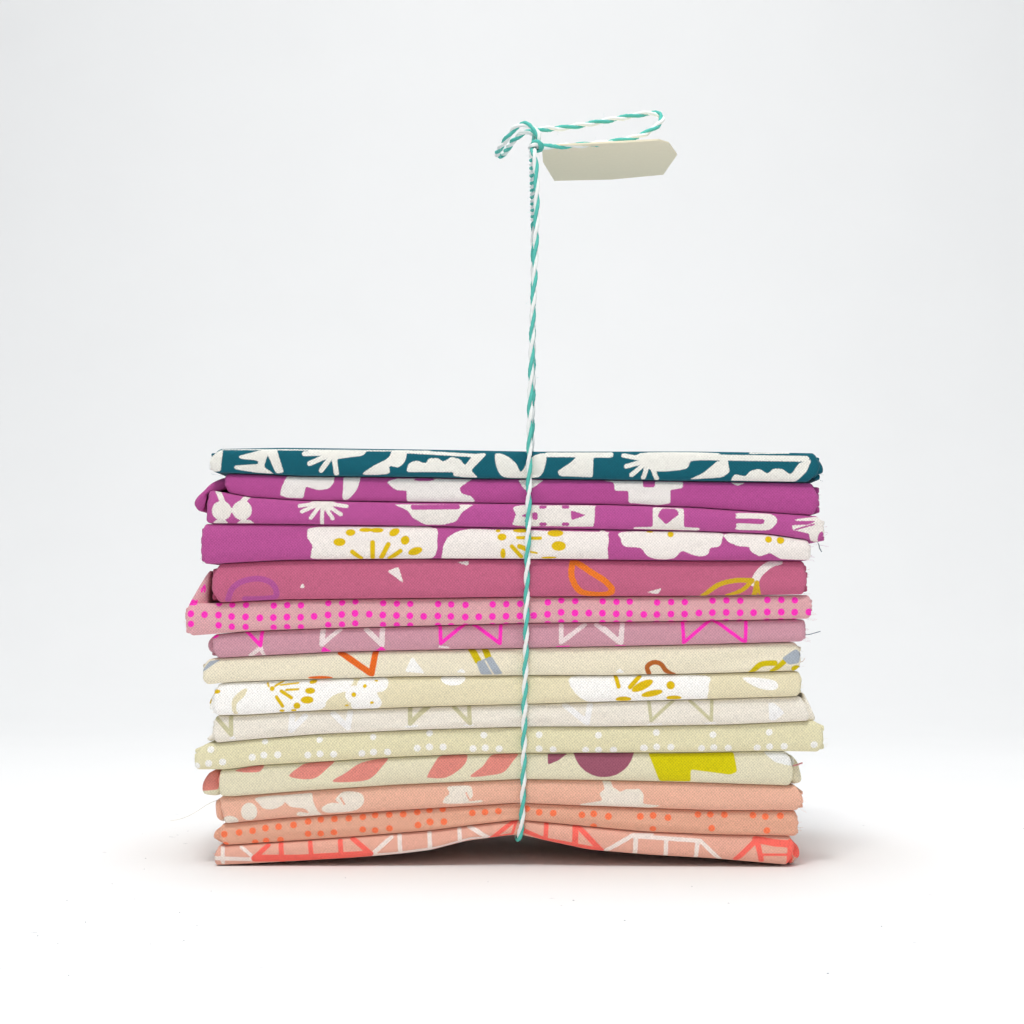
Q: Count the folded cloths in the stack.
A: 15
